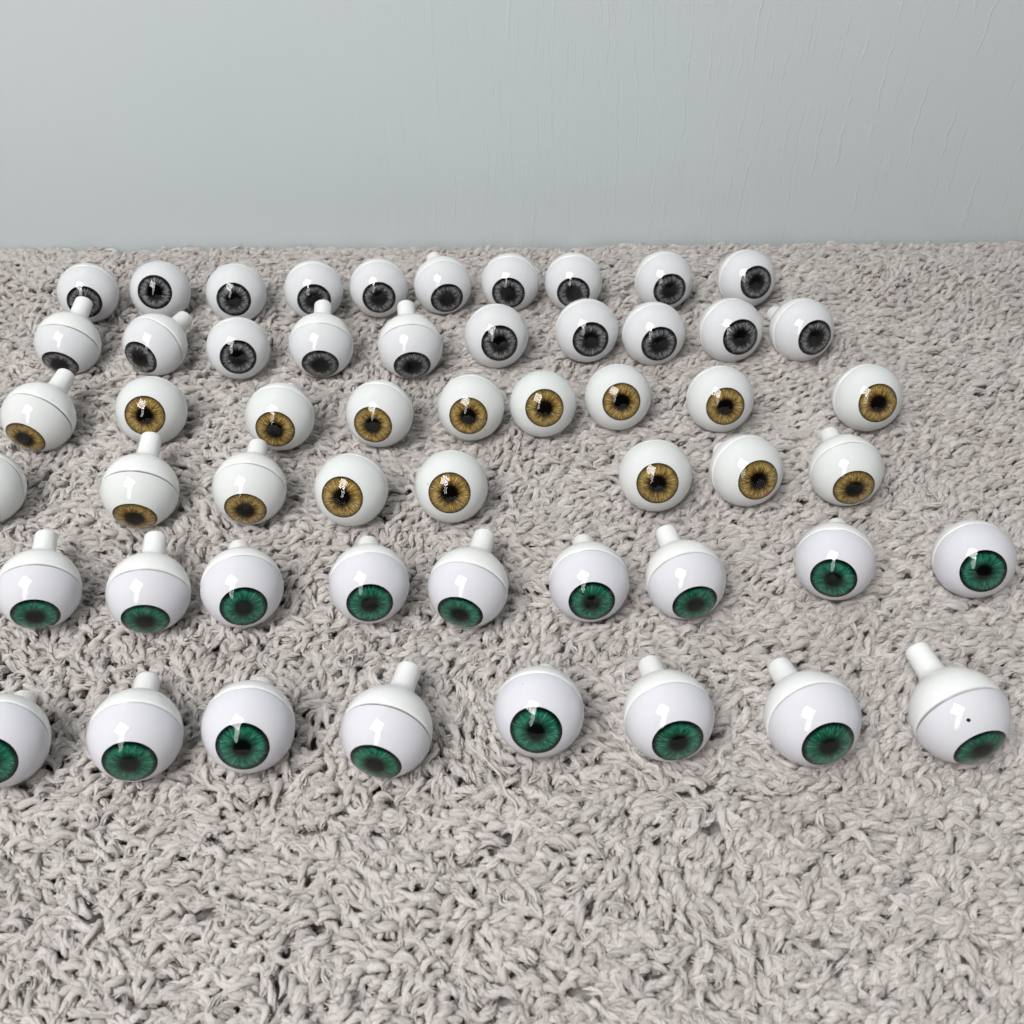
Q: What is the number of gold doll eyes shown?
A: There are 17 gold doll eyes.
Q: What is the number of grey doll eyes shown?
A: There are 20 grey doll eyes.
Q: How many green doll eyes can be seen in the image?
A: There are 17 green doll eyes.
